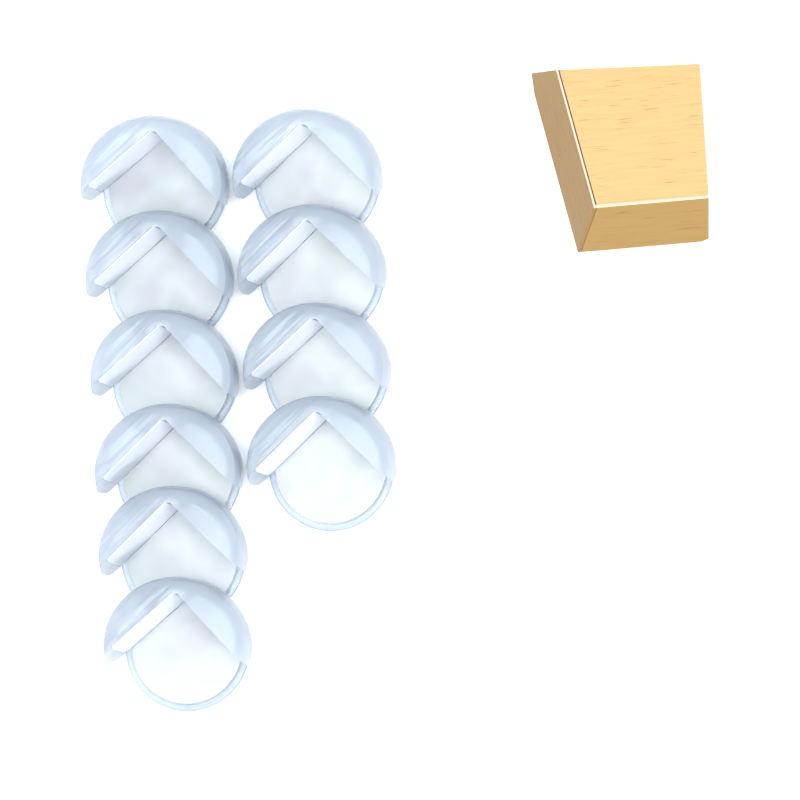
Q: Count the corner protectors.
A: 10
